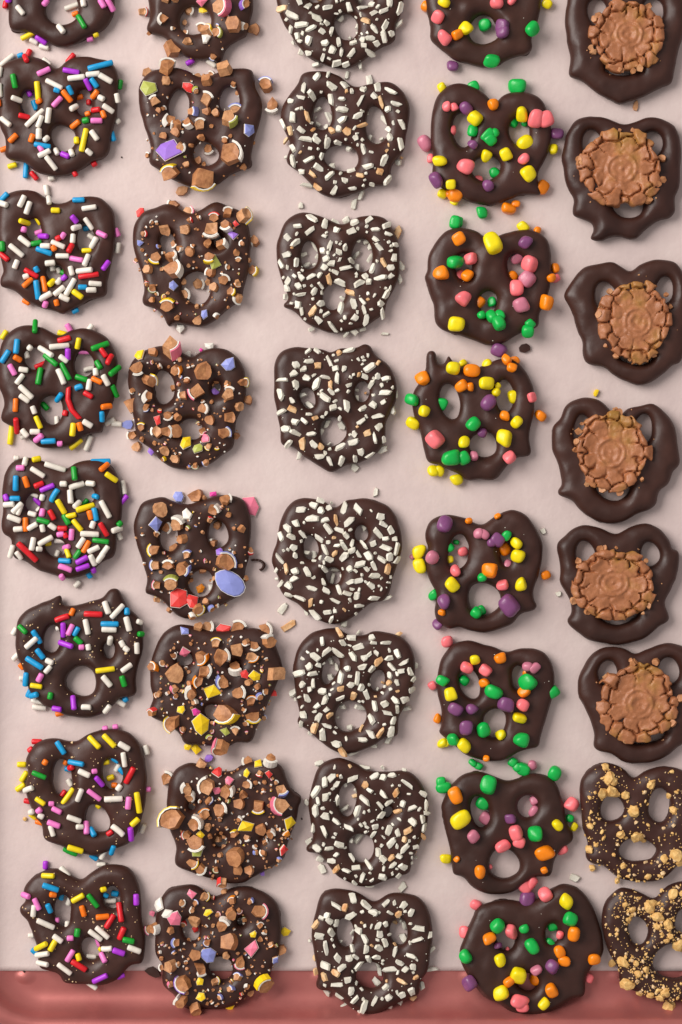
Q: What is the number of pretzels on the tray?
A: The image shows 40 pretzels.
